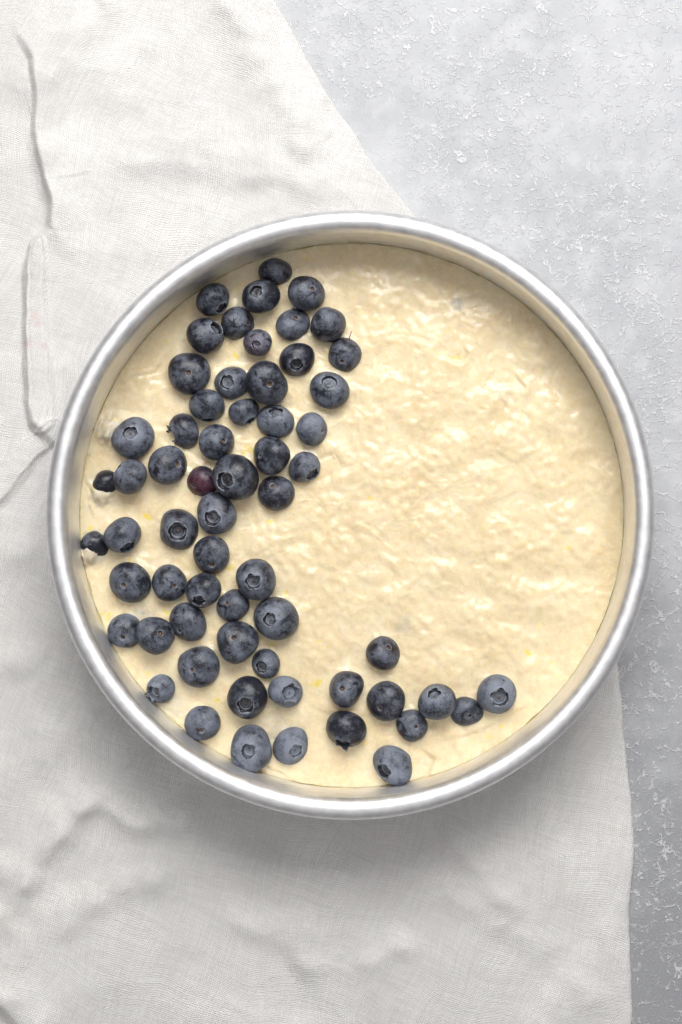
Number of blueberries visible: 62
